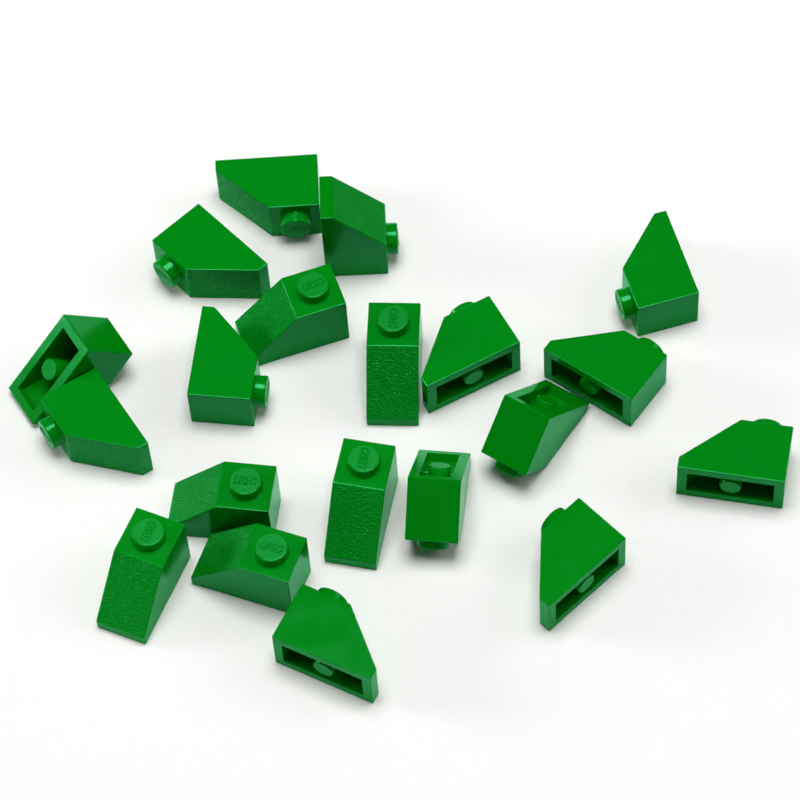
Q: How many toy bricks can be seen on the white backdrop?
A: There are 20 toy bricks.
